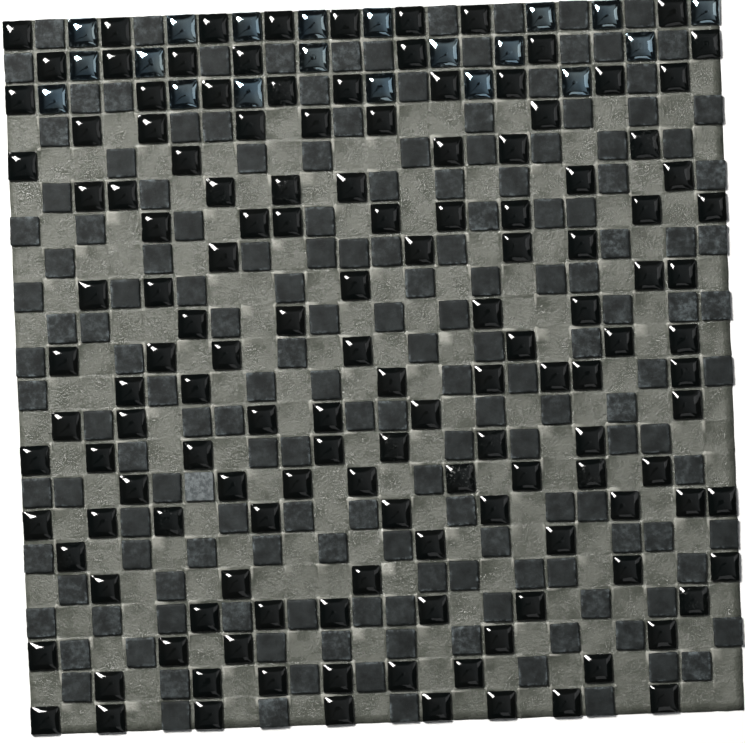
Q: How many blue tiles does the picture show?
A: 20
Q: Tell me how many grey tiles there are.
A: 167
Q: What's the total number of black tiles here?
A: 141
